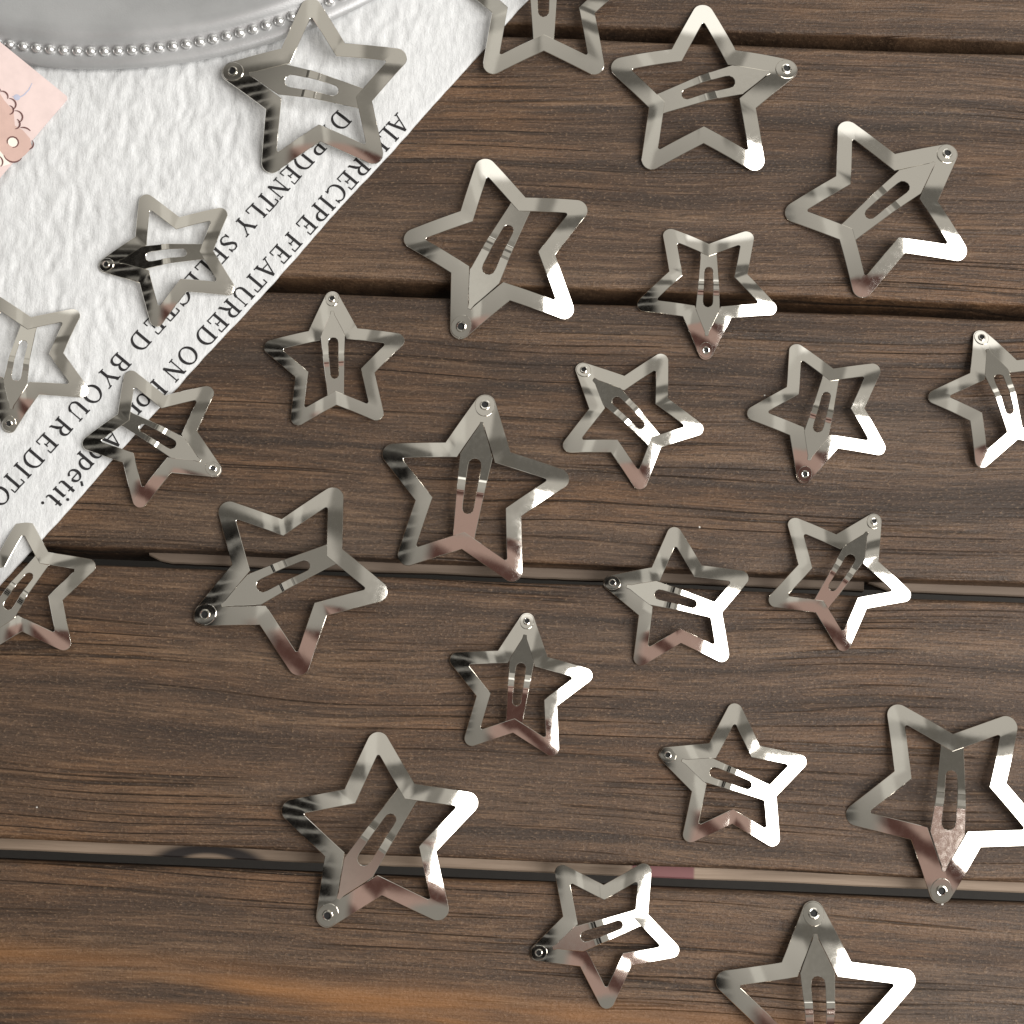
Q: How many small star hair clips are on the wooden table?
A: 14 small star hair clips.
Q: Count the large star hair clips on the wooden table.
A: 10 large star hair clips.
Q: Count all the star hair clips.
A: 24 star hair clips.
